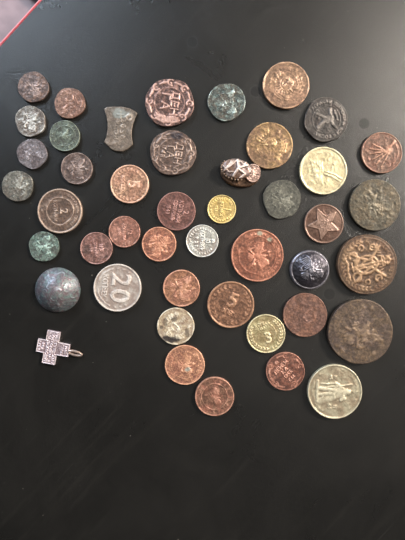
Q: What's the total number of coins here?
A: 40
